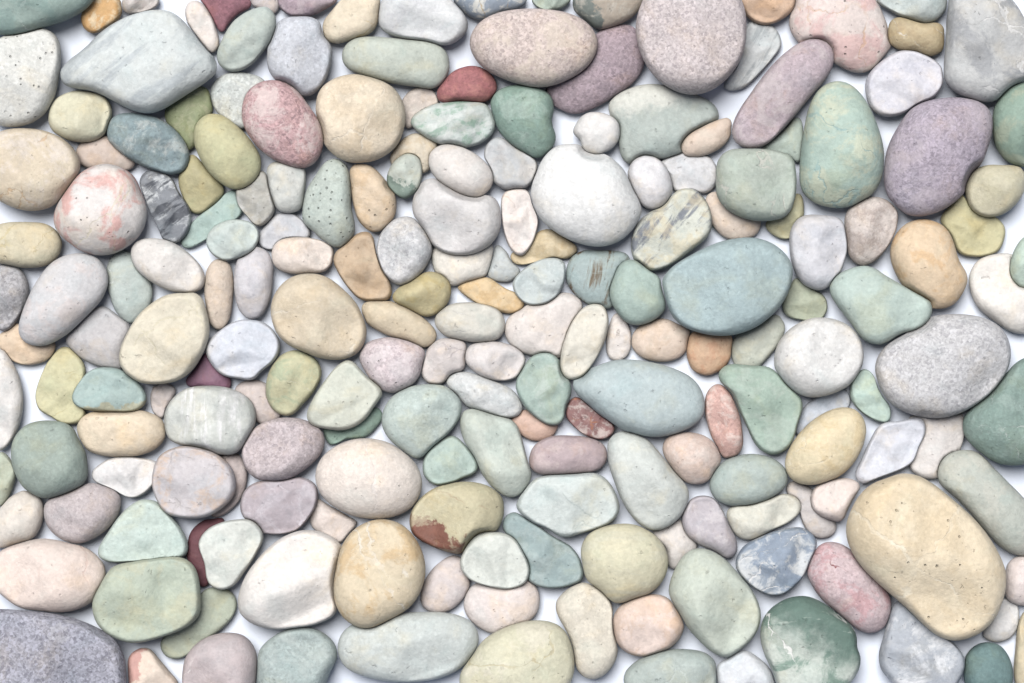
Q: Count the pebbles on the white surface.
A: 200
